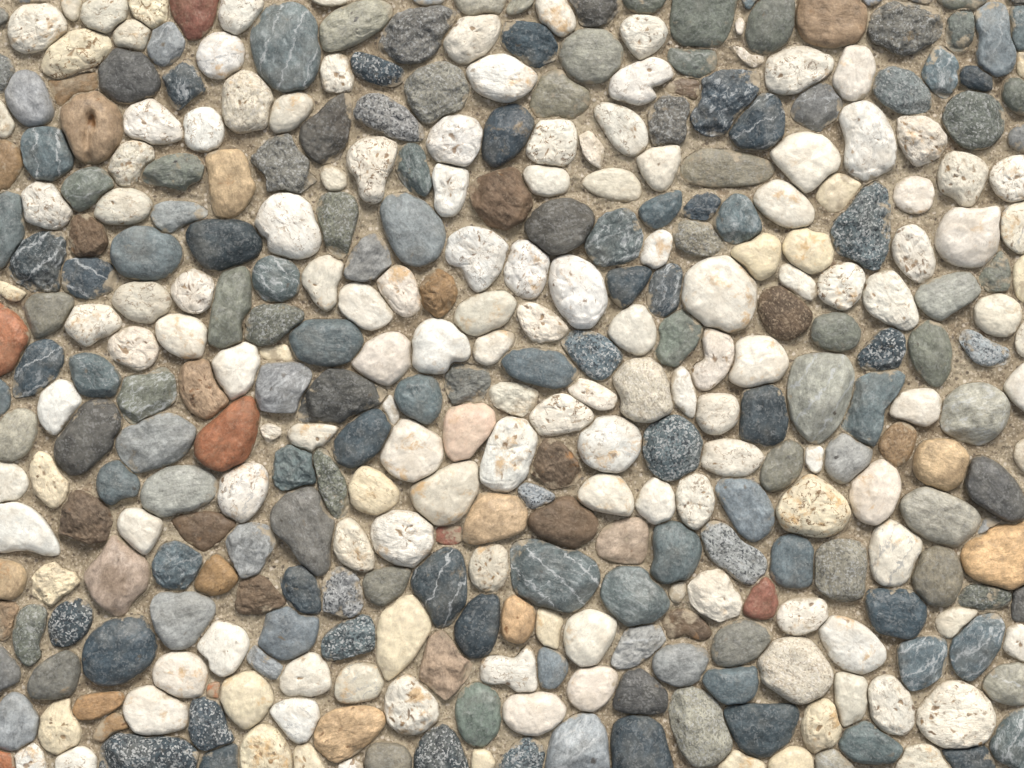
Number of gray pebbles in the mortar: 163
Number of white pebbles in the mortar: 153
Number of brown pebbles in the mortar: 38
